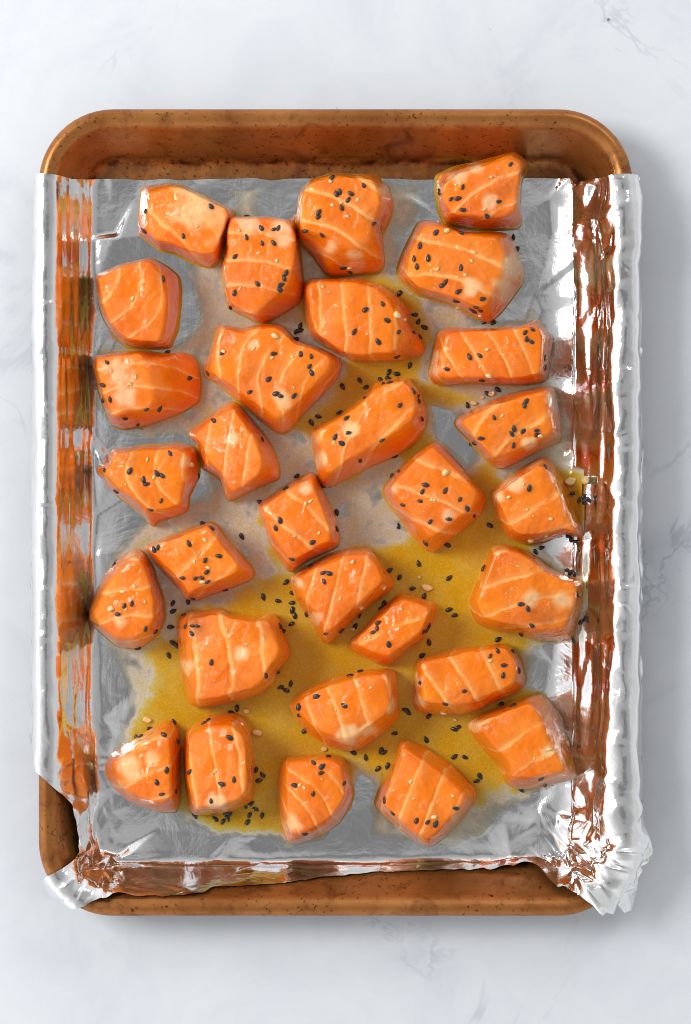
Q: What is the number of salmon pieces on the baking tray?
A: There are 30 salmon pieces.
